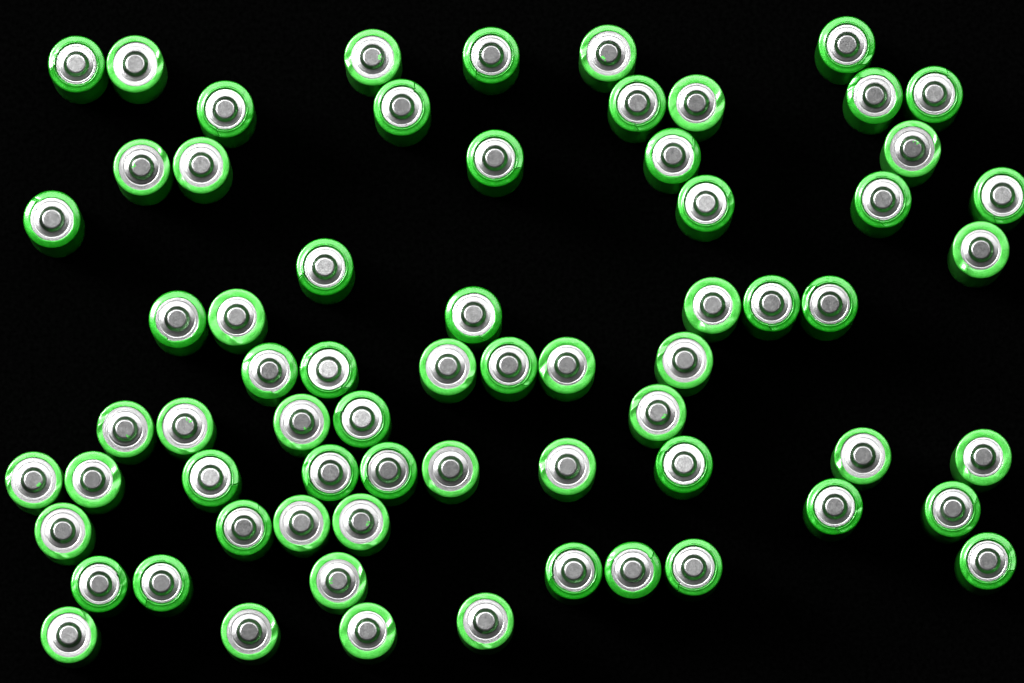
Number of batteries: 67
